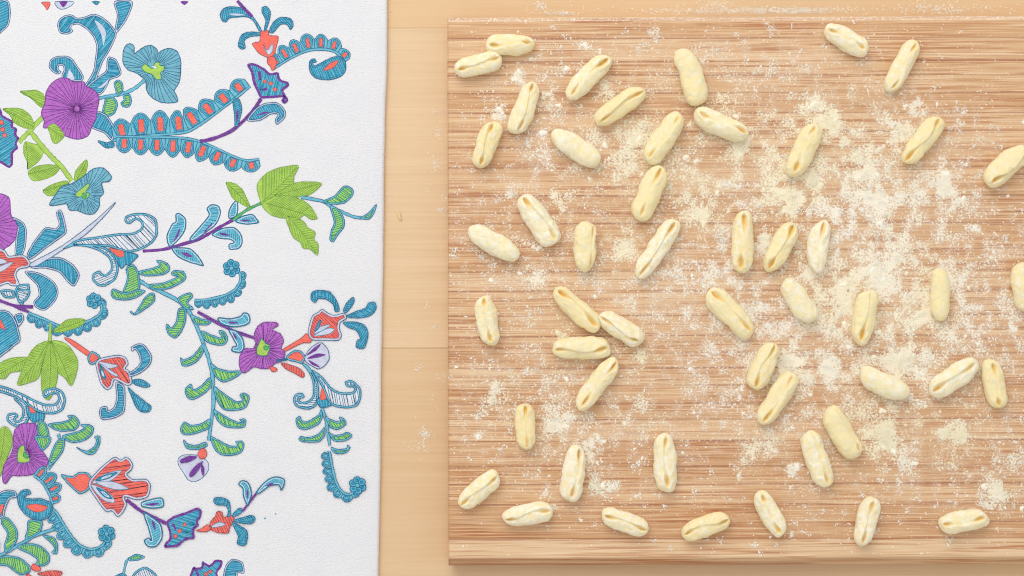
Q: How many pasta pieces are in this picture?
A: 50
